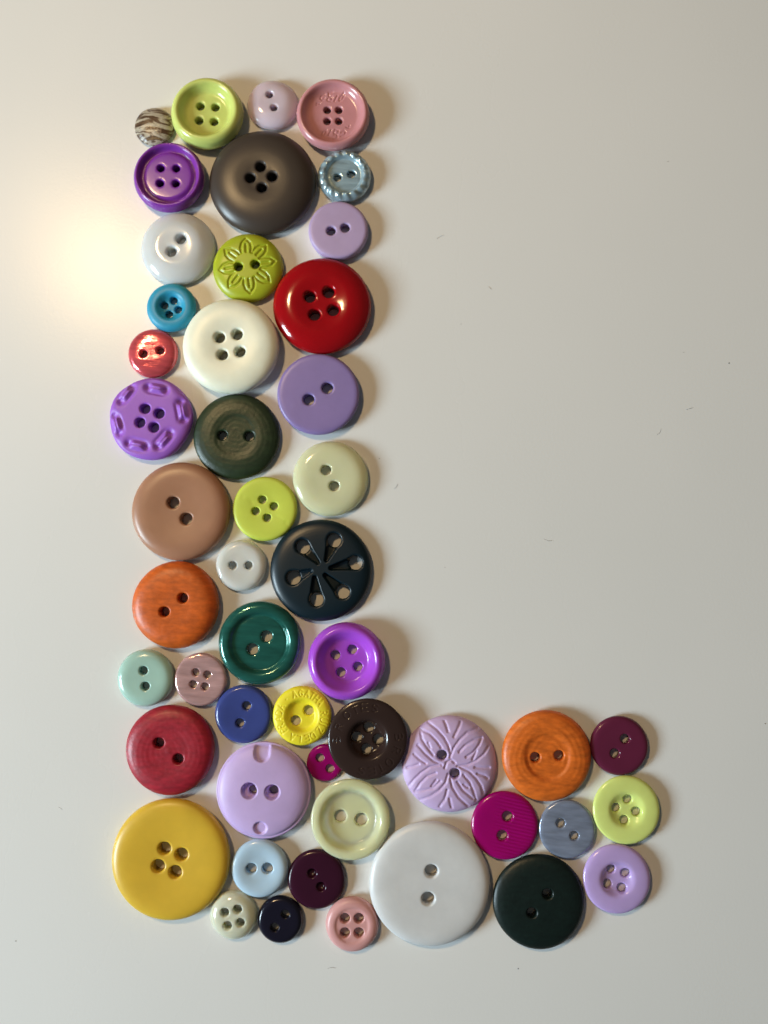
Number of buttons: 49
